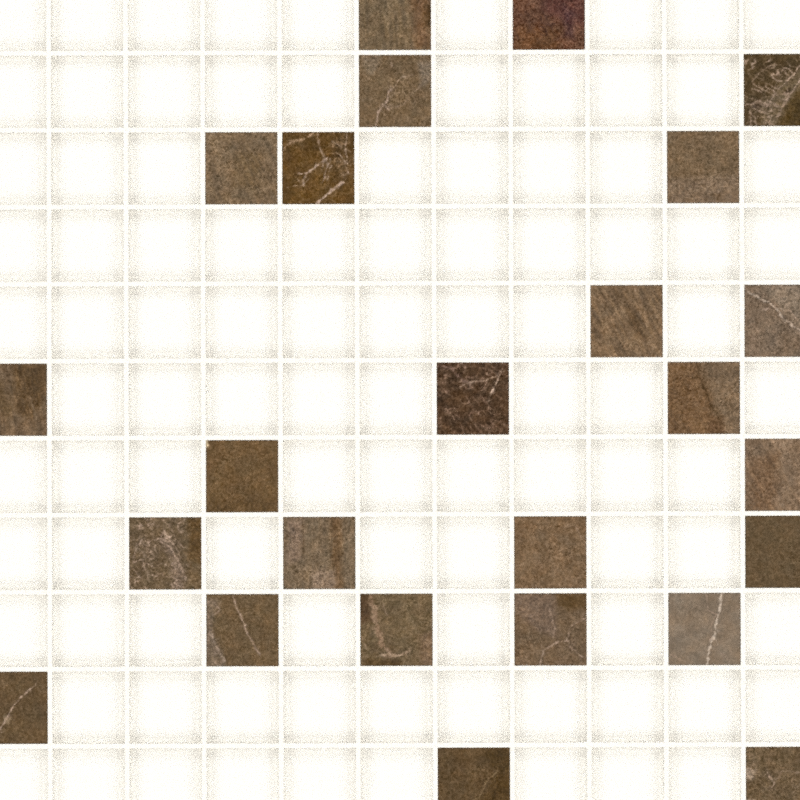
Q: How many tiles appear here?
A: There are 25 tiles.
